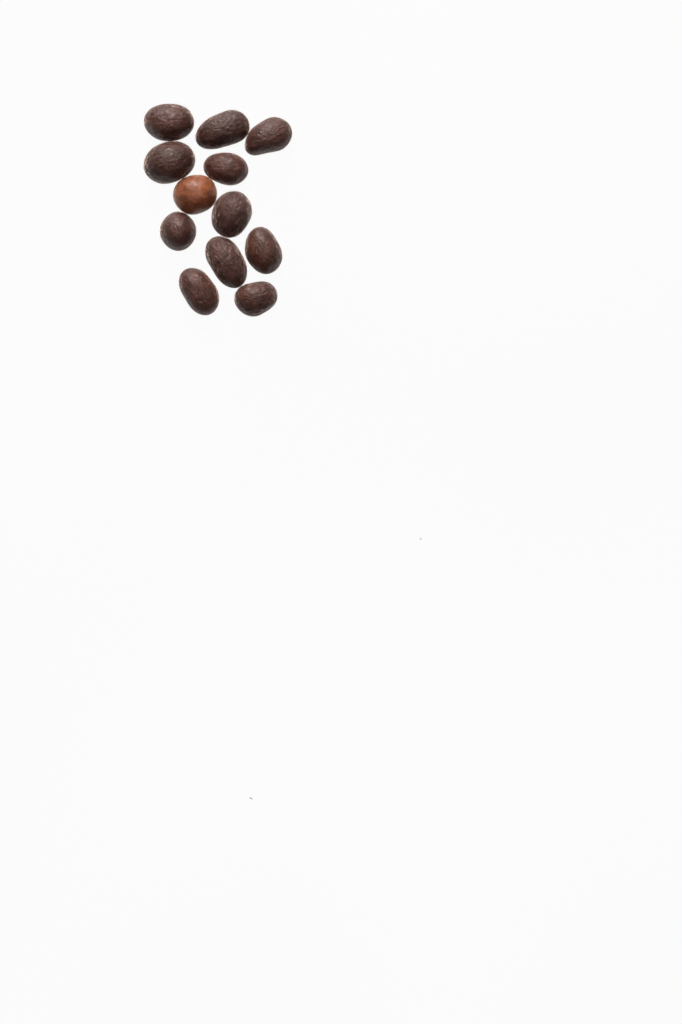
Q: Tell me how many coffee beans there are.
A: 12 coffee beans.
